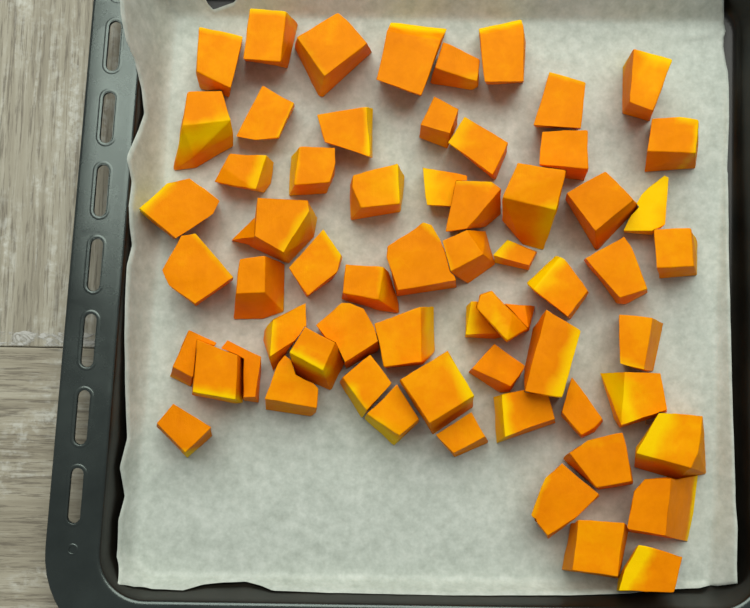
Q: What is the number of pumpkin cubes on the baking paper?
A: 62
